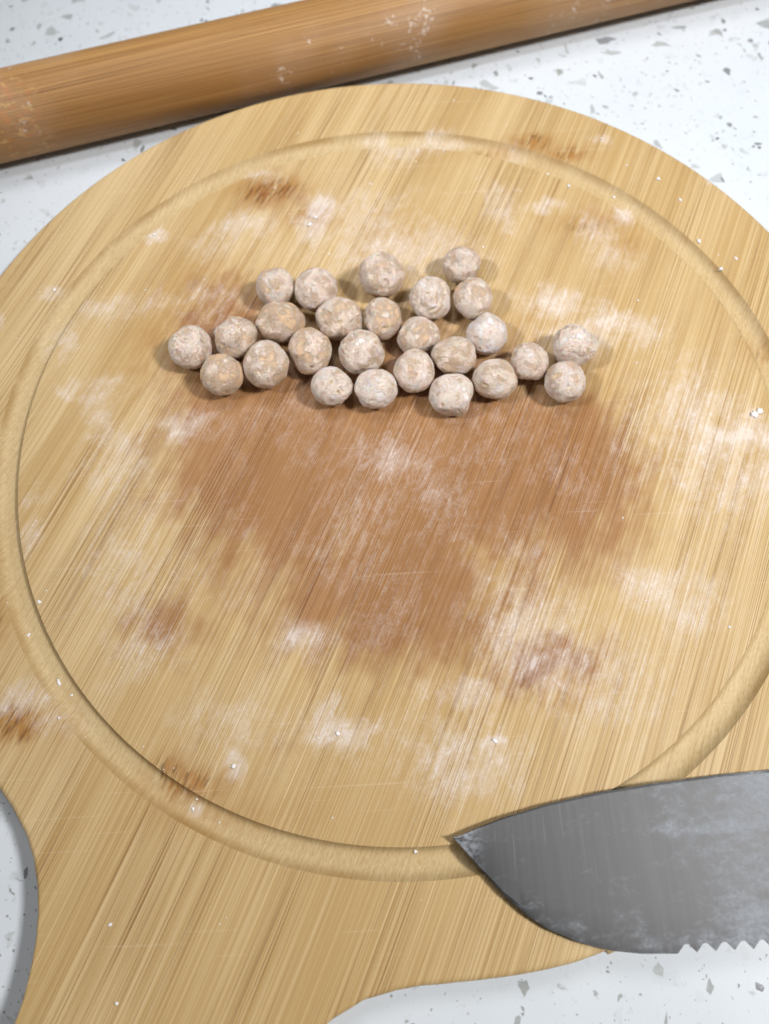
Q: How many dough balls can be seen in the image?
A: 26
